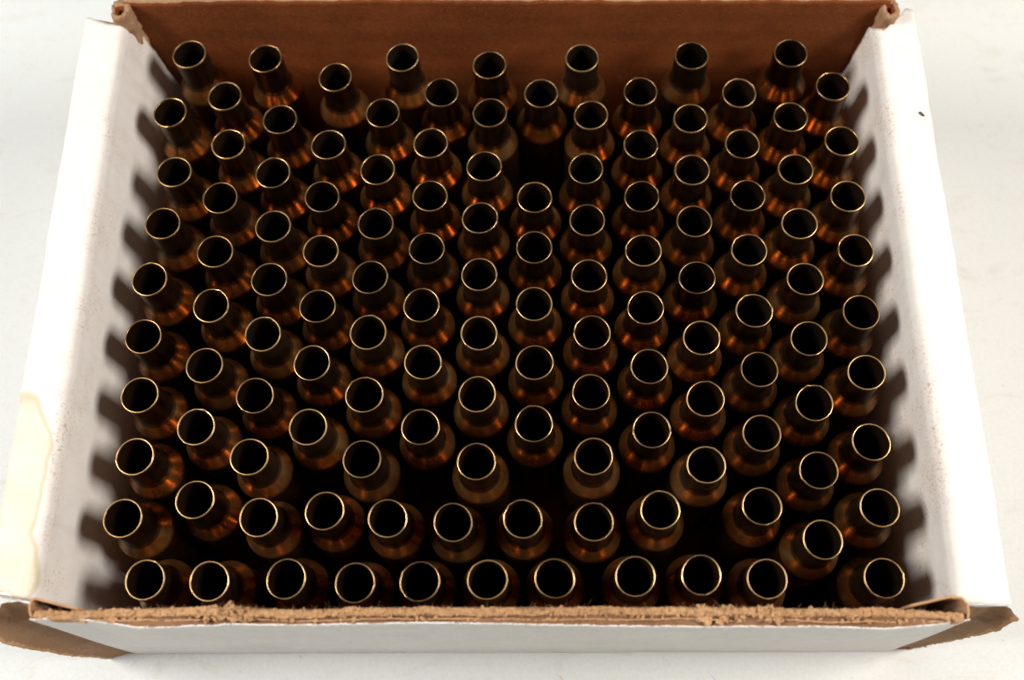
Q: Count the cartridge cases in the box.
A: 127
